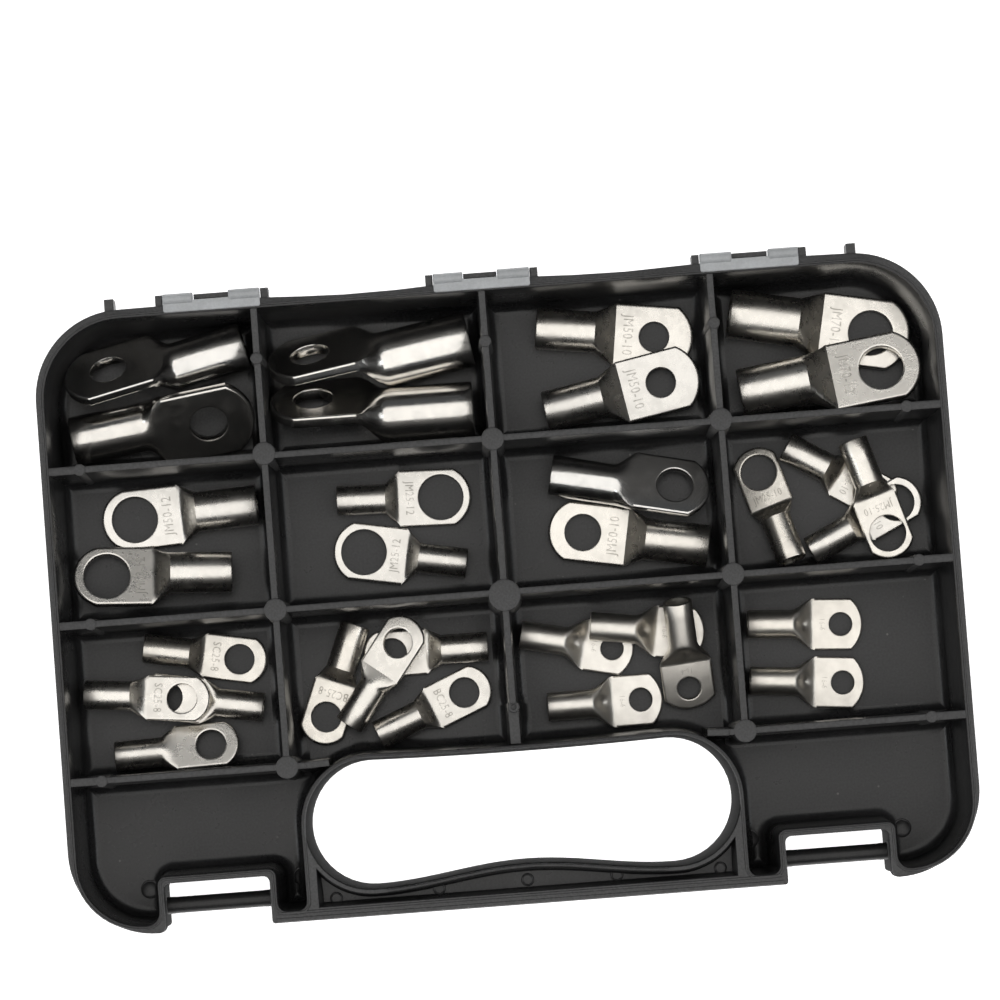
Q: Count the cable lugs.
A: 32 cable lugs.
